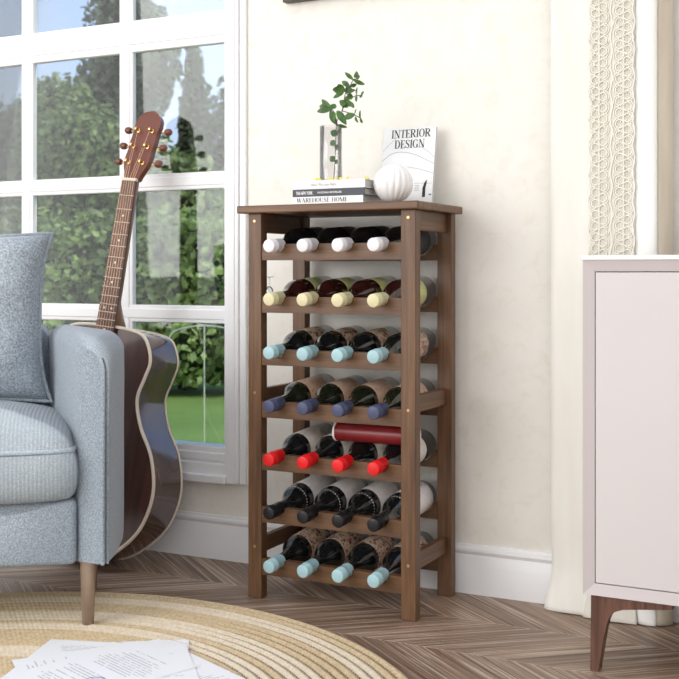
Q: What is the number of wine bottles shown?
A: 28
